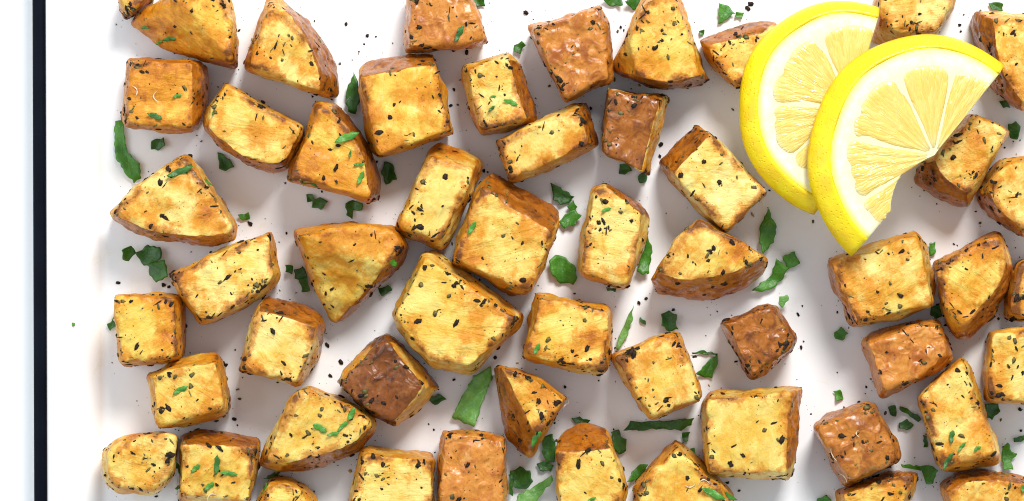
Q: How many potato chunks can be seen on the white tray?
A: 53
